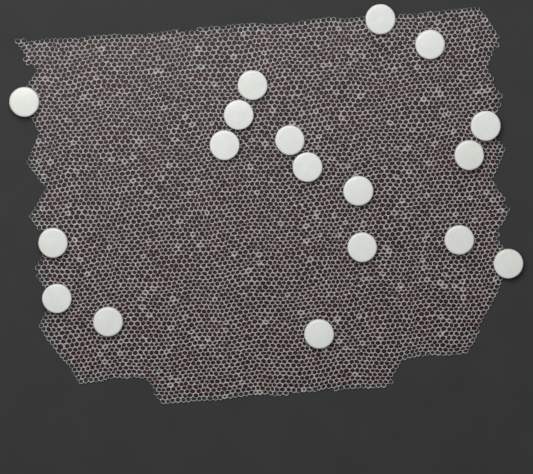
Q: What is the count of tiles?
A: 18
